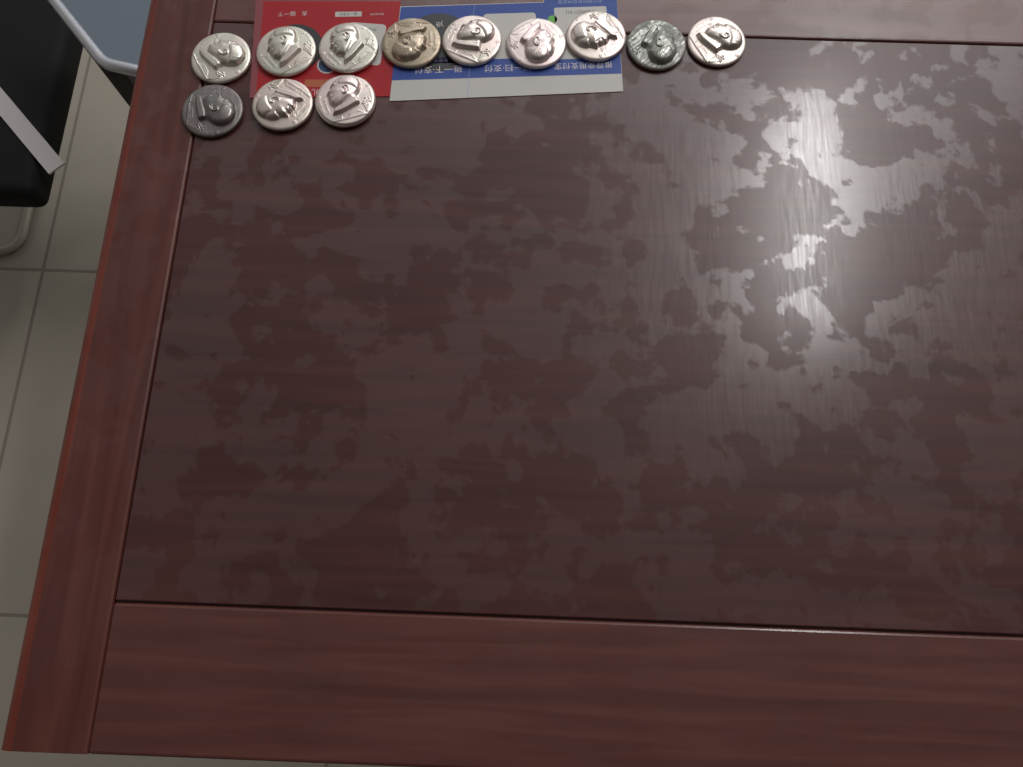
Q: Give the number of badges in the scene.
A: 12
